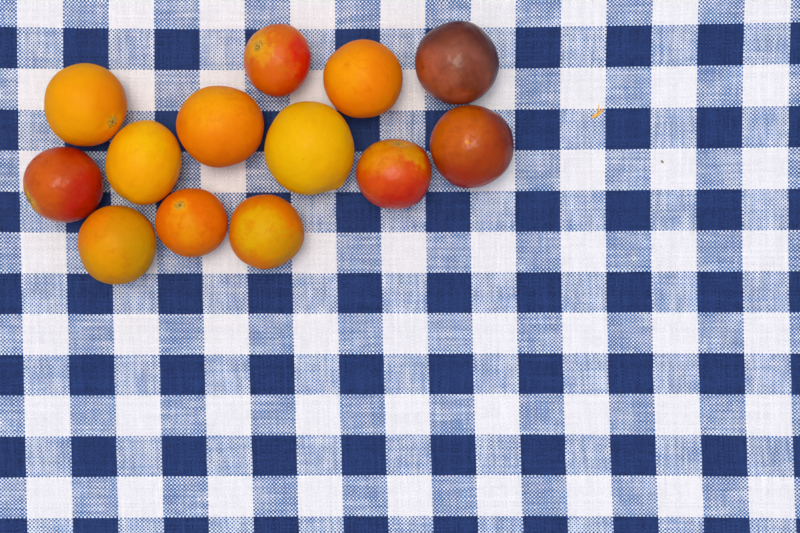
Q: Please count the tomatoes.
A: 13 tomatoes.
